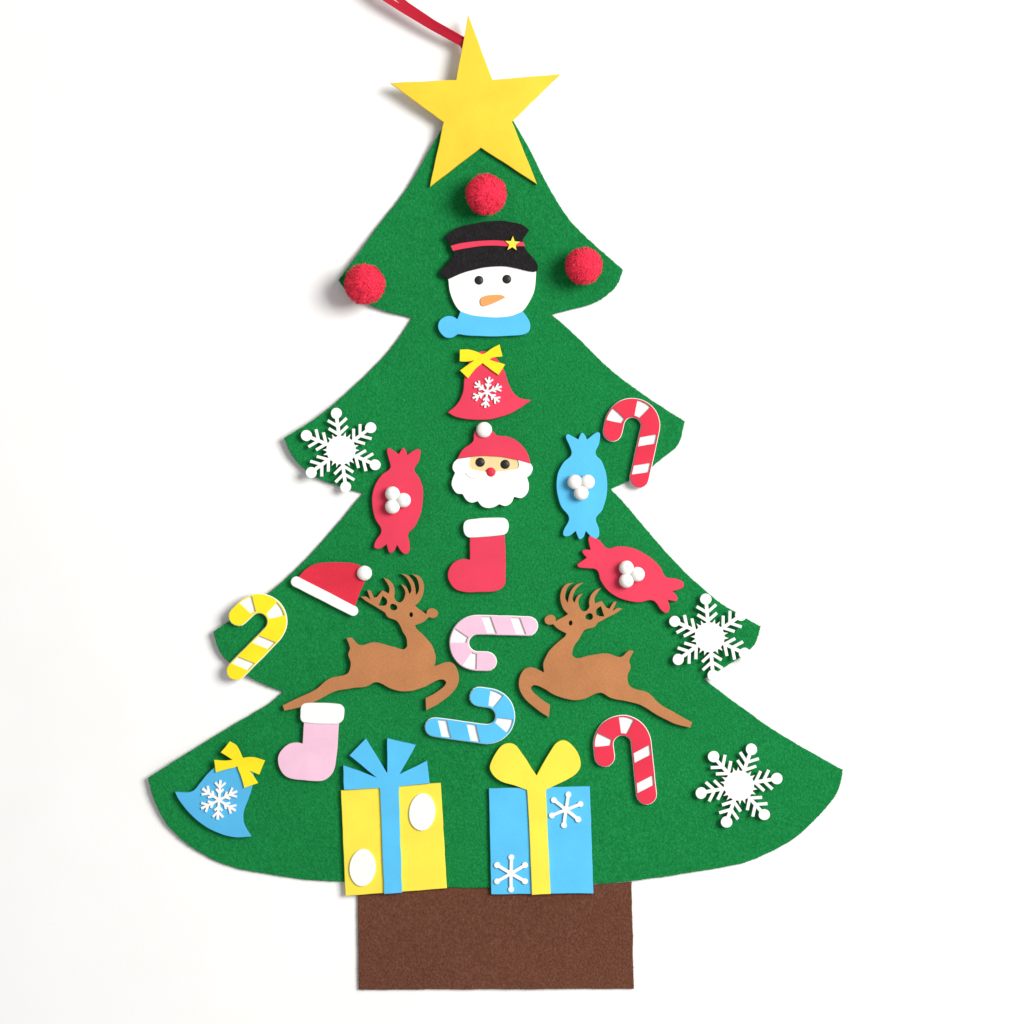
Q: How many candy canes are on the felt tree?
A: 5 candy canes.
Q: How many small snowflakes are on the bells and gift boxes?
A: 4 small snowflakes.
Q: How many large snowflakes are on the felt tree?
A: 3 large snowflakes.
